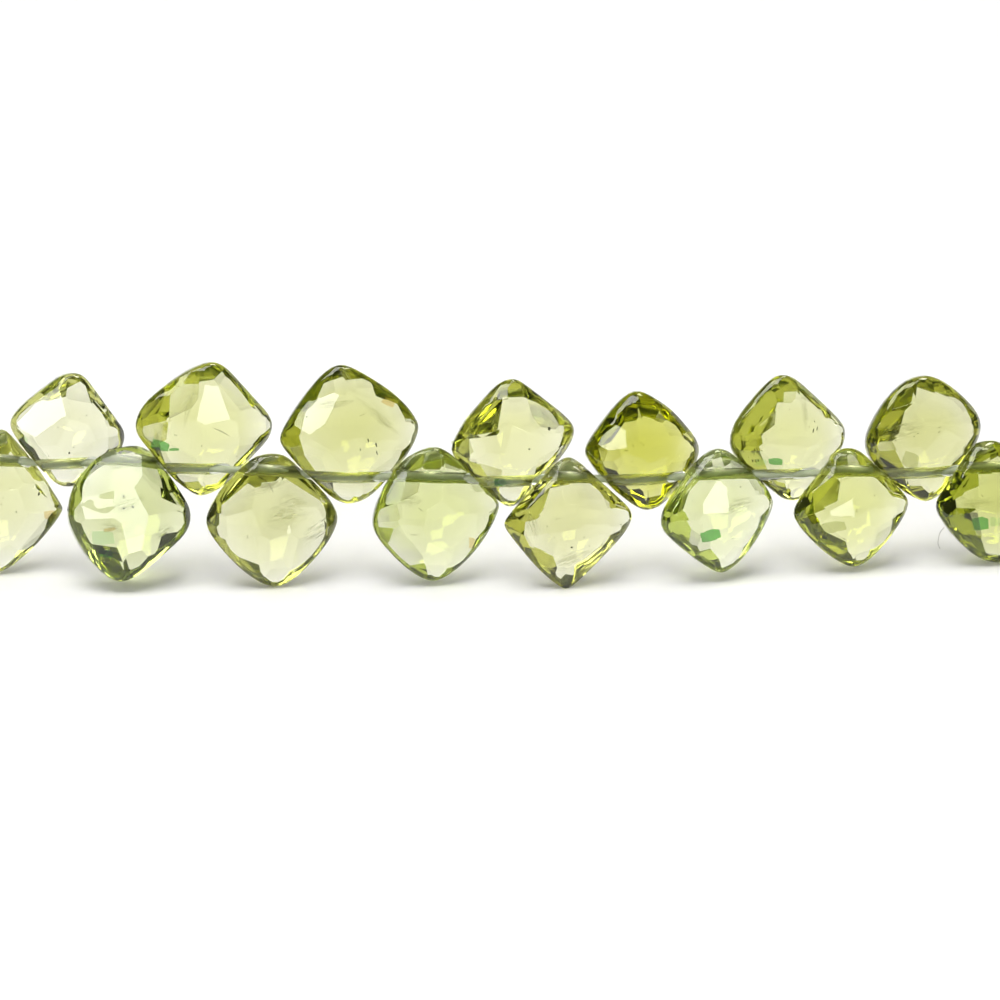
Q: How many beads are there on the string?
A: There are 15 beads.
